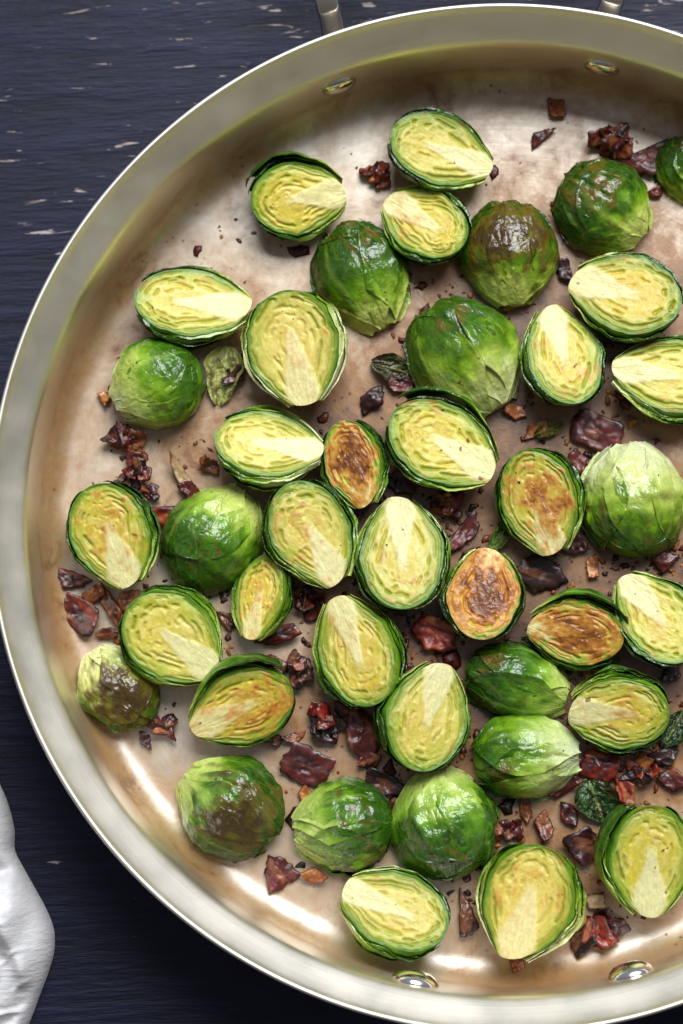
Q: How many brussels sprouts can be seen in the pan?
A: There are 41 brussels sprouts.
